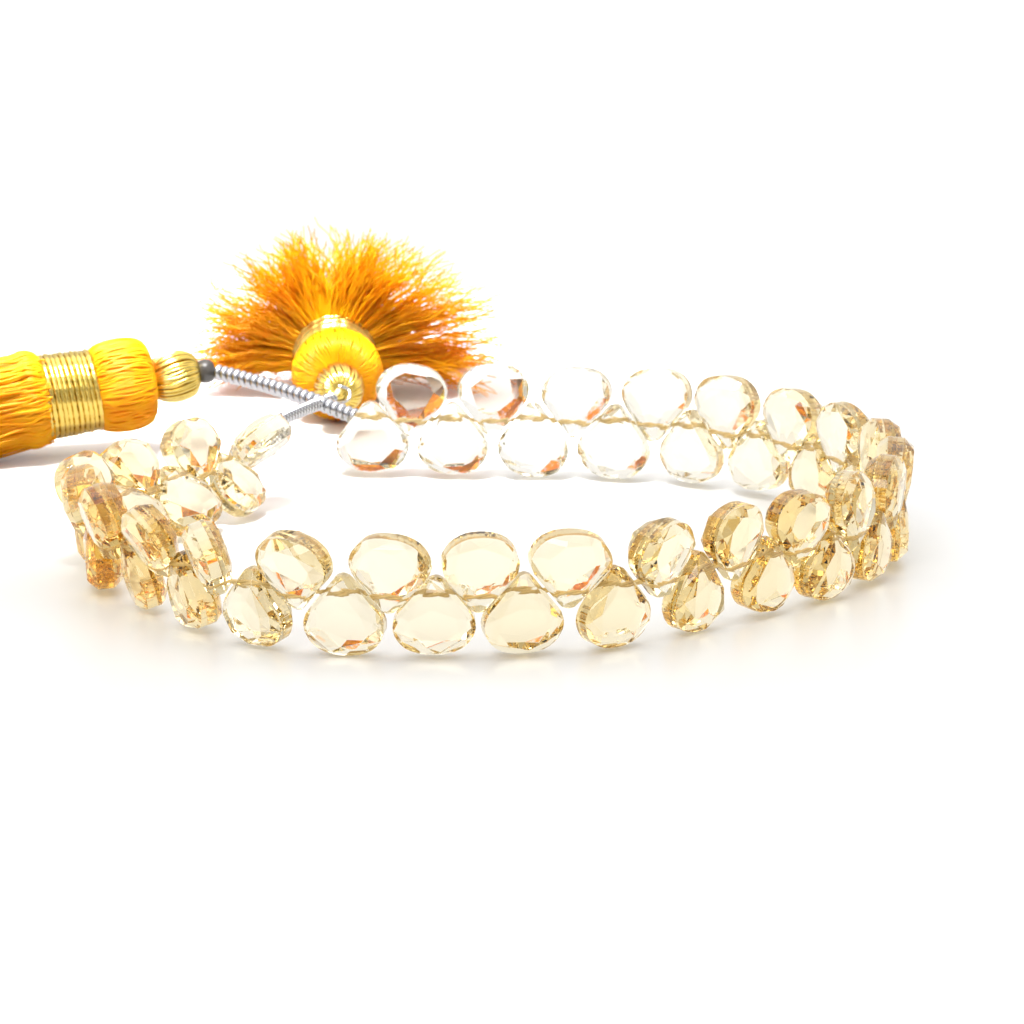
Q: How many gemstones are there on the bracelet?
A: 52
